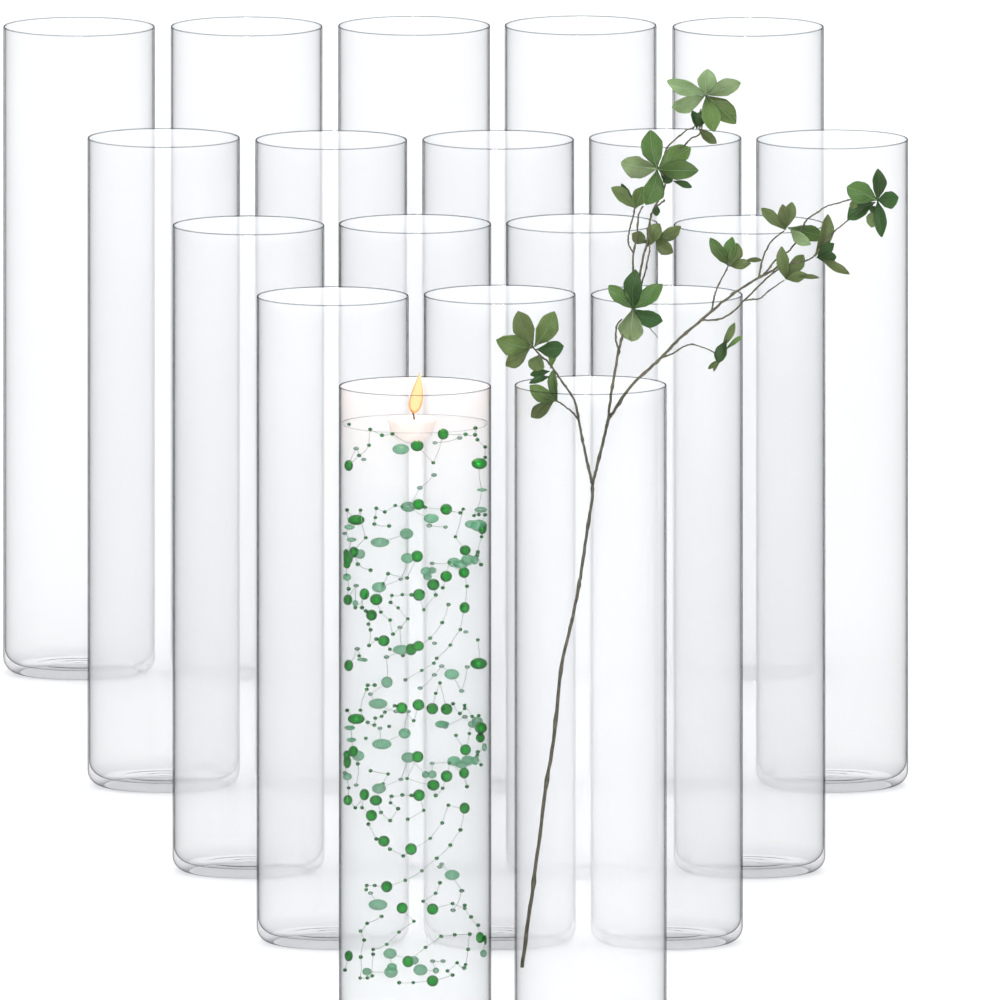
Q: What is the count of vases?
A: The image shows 19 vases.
